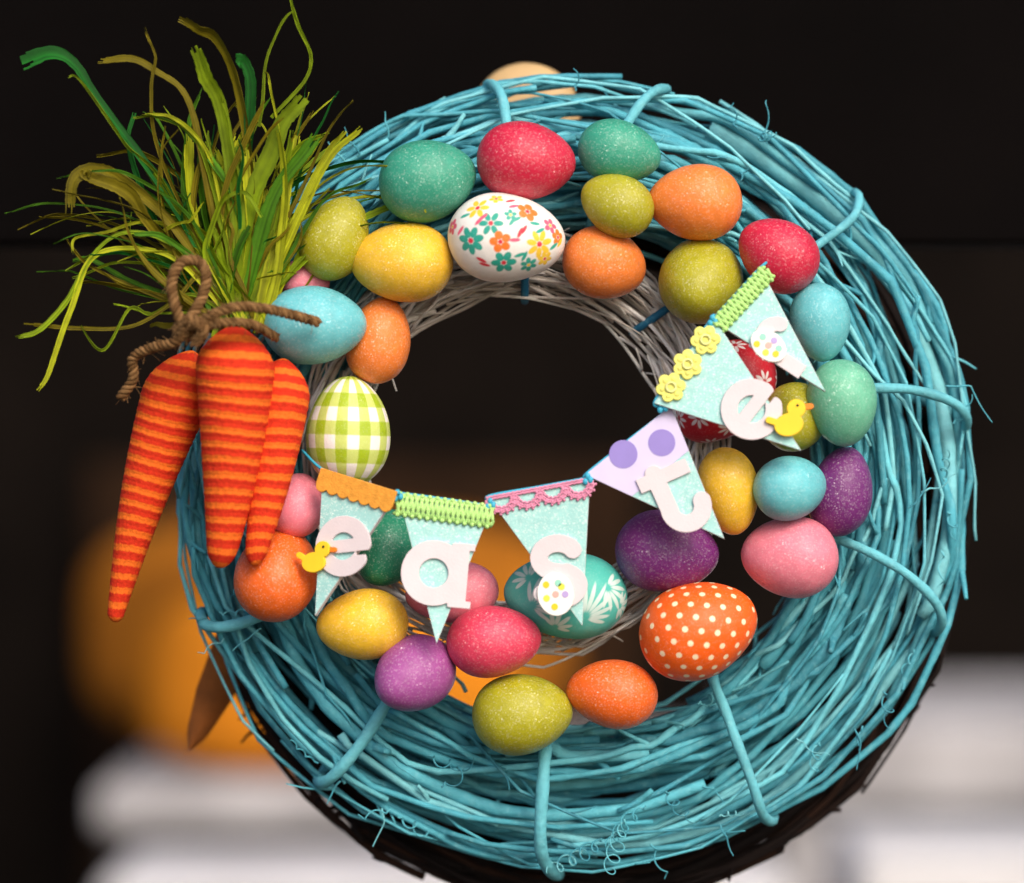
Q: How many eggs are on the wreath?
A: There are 35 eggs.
